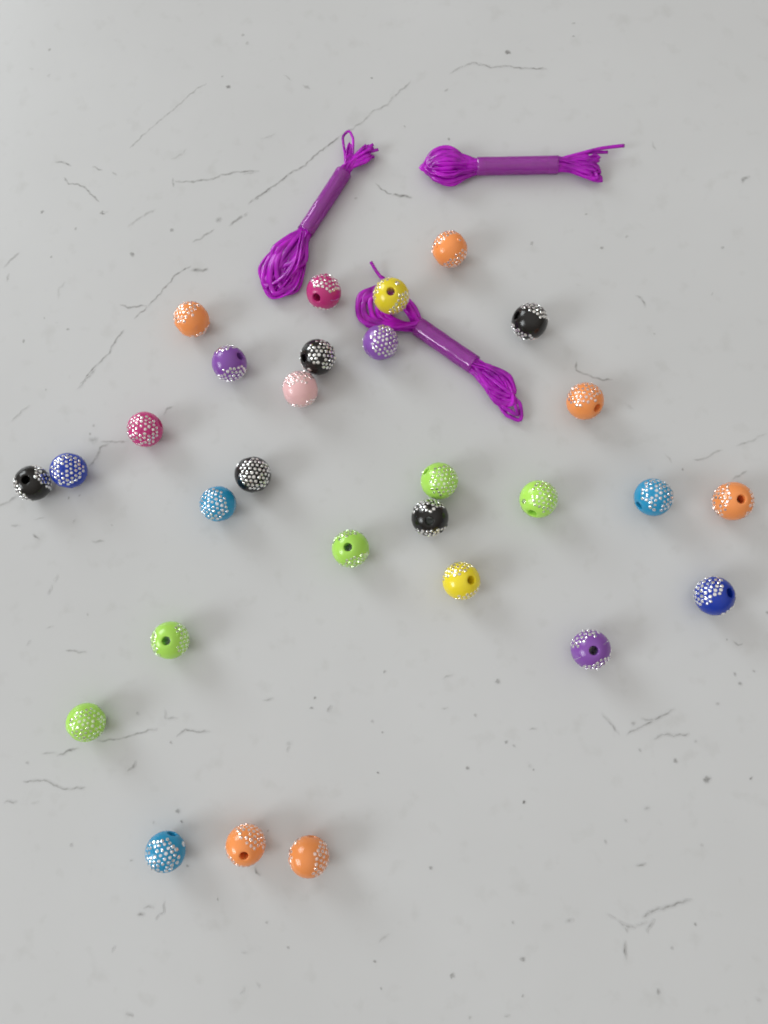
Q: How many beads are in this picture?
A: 29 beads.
